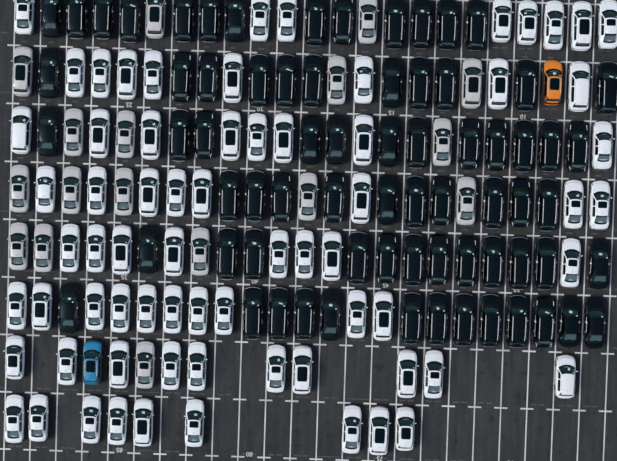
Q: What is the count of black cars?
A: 71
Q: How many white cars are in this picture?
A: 69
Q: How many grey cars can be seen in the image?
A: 17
